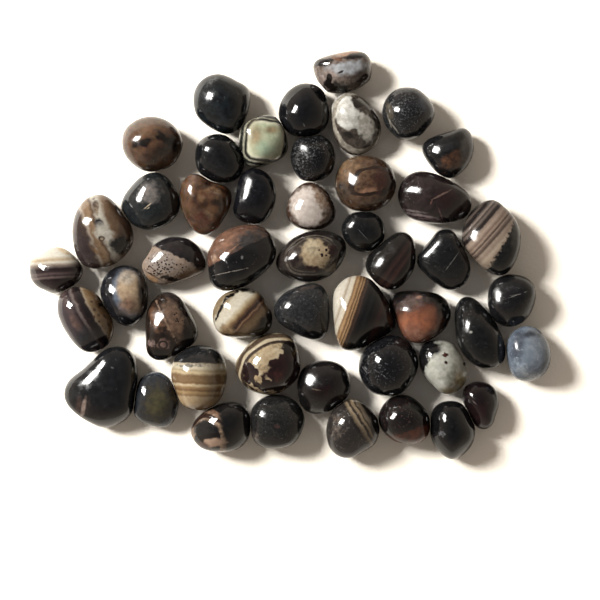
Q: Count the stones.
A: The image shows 48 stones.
